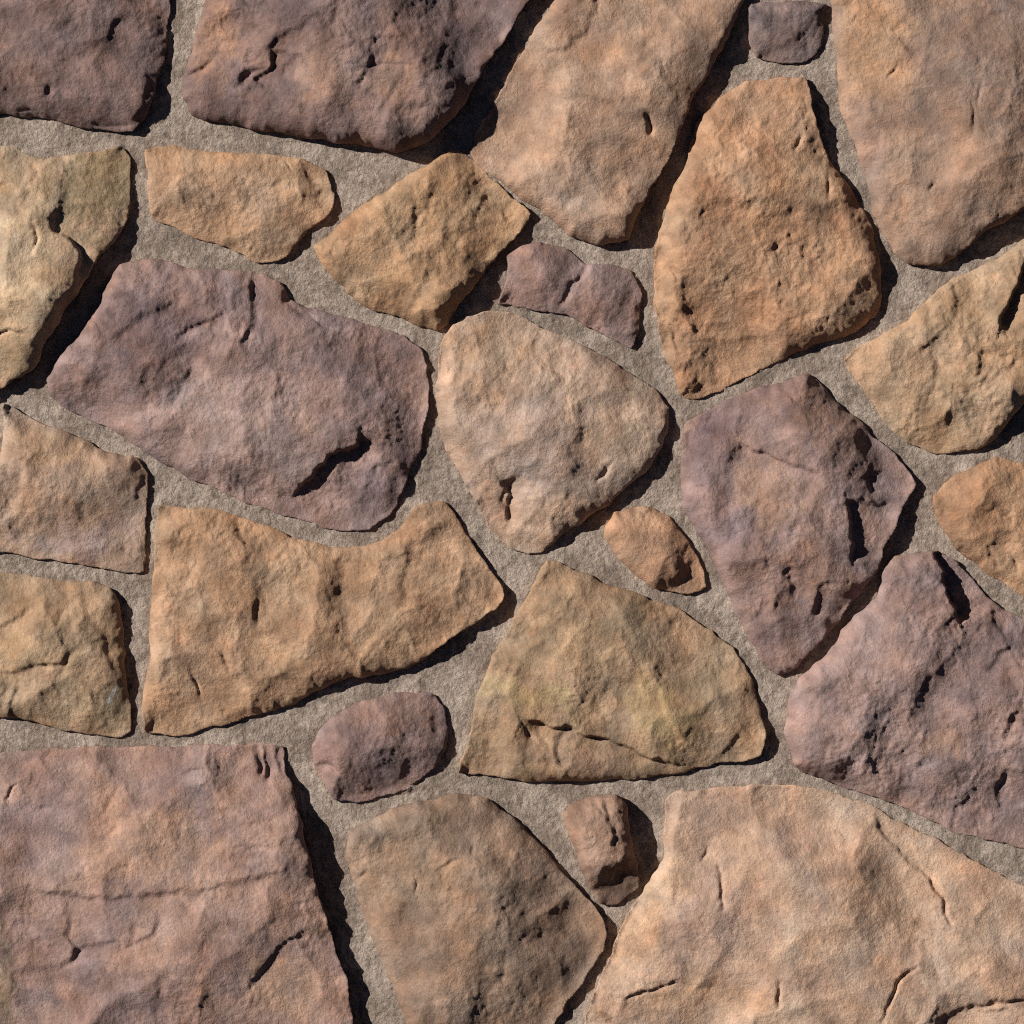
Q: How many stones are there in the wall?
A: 26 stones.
